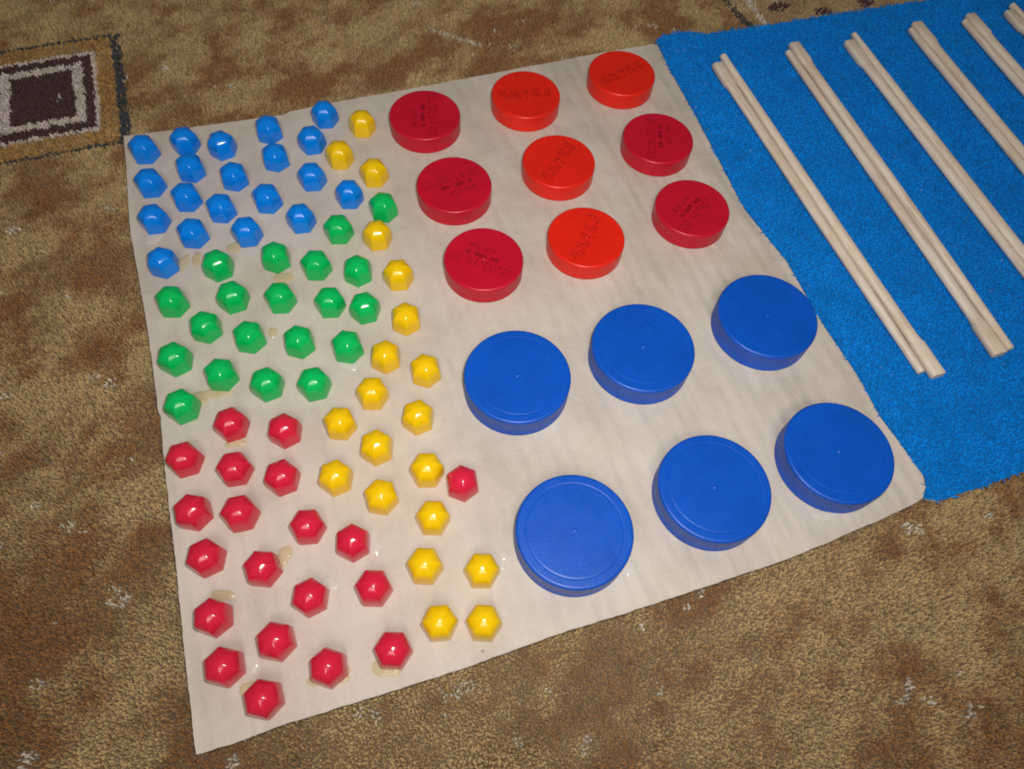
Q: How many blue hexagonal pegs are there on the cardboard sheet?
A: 20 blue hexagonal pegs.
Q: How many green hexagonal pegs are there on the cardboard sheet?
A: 20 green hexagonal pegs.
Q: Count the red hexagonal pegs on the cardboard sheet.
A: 20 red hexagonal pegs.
